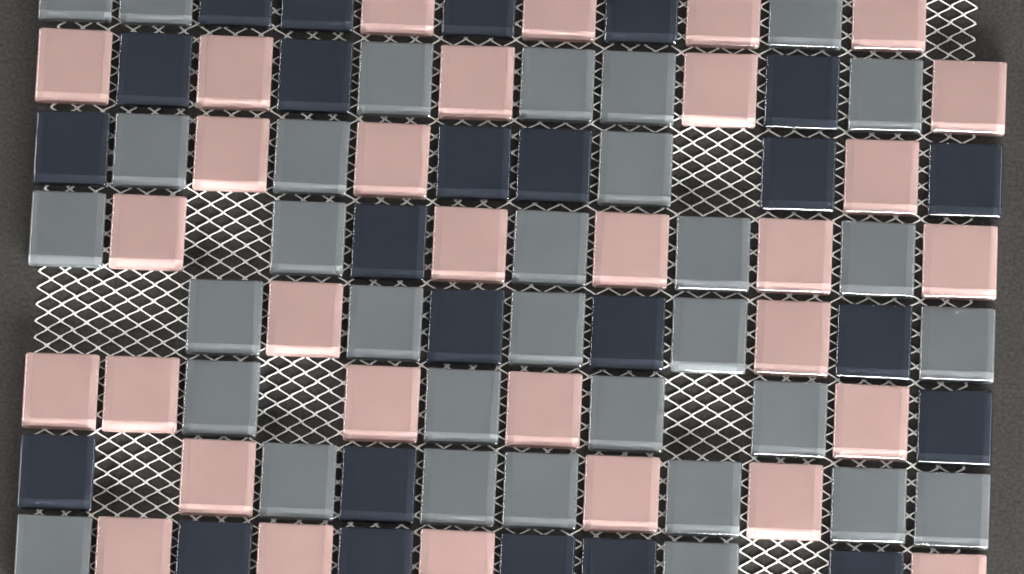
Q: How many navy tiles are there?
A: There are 24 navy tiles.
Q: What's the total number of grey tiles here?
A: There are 32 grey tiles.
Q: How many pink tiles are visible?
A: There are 31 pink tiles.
